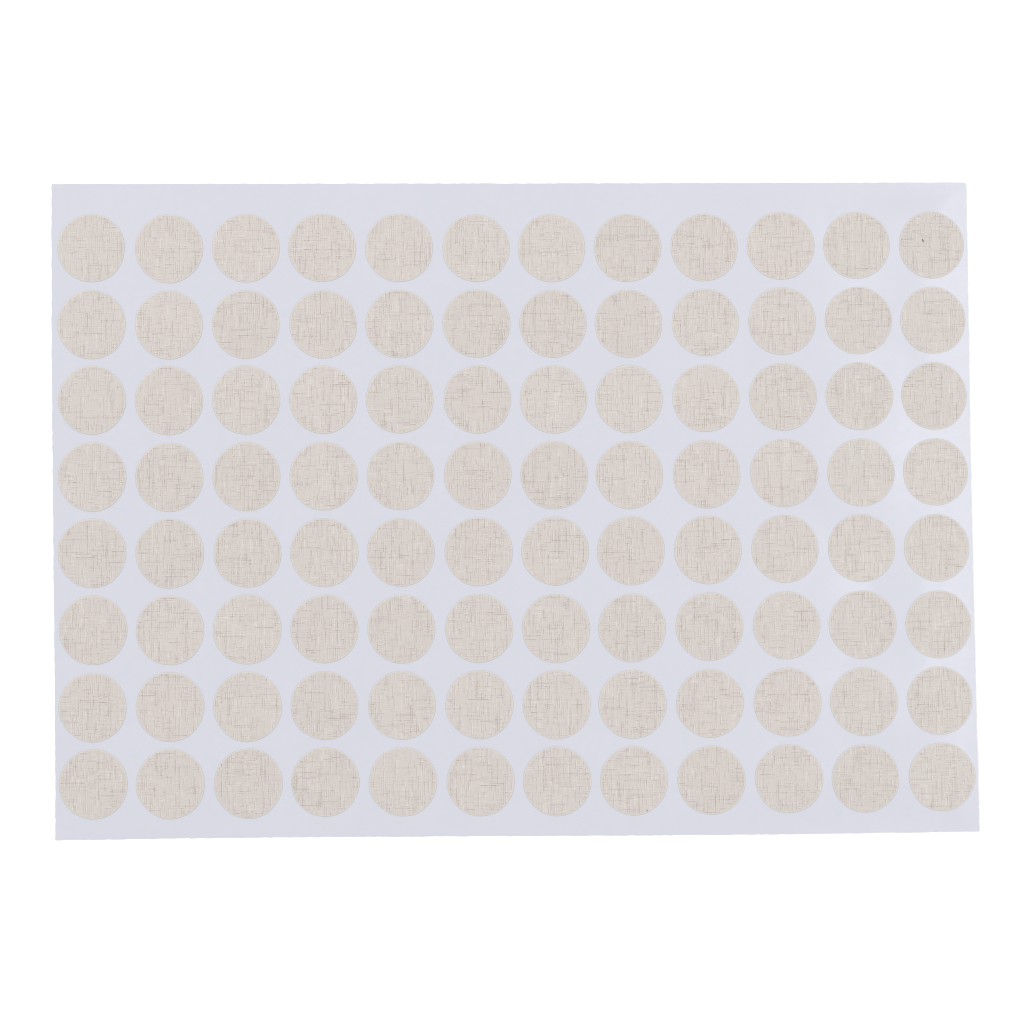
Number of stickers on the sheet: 96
